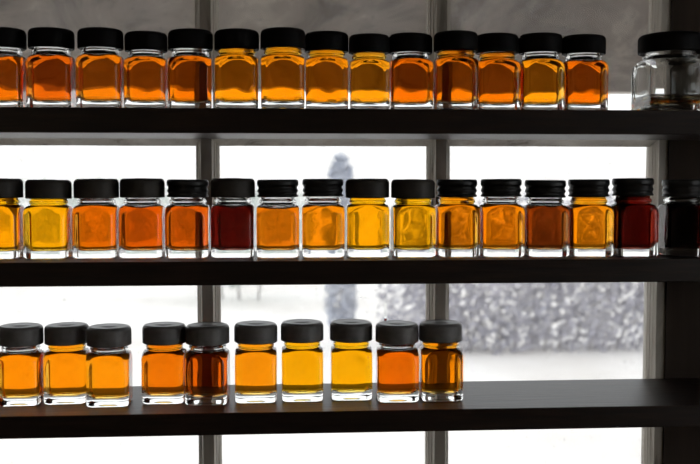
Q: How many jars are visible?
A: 41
